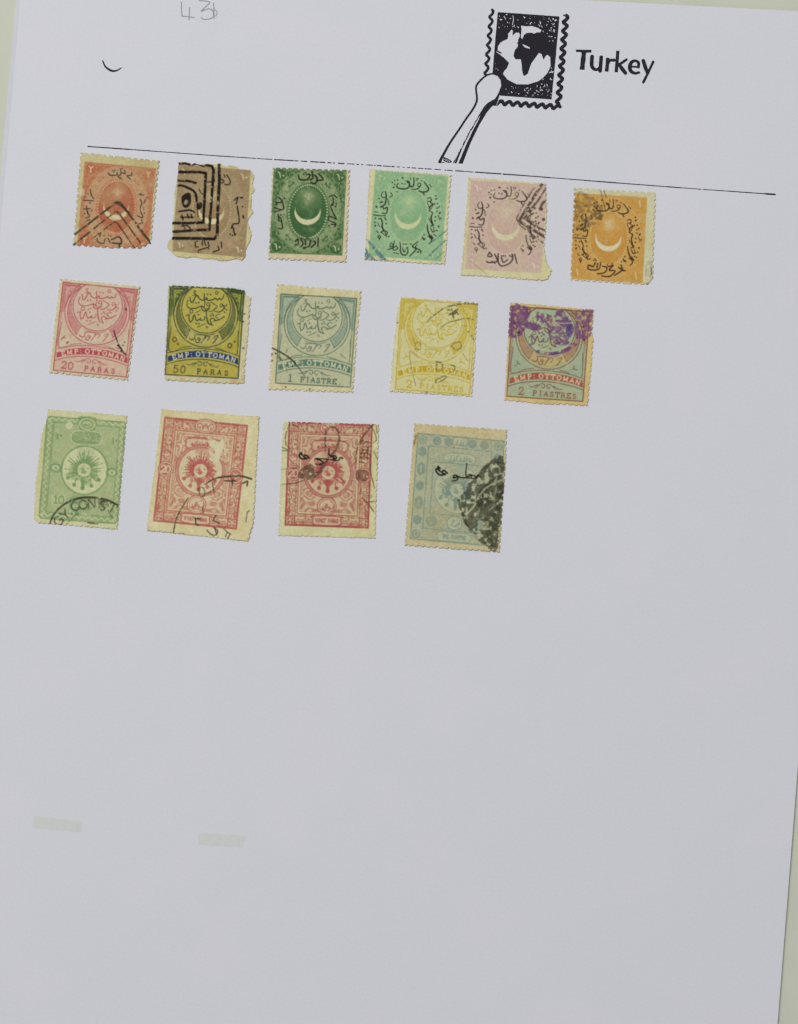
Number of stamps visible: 15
